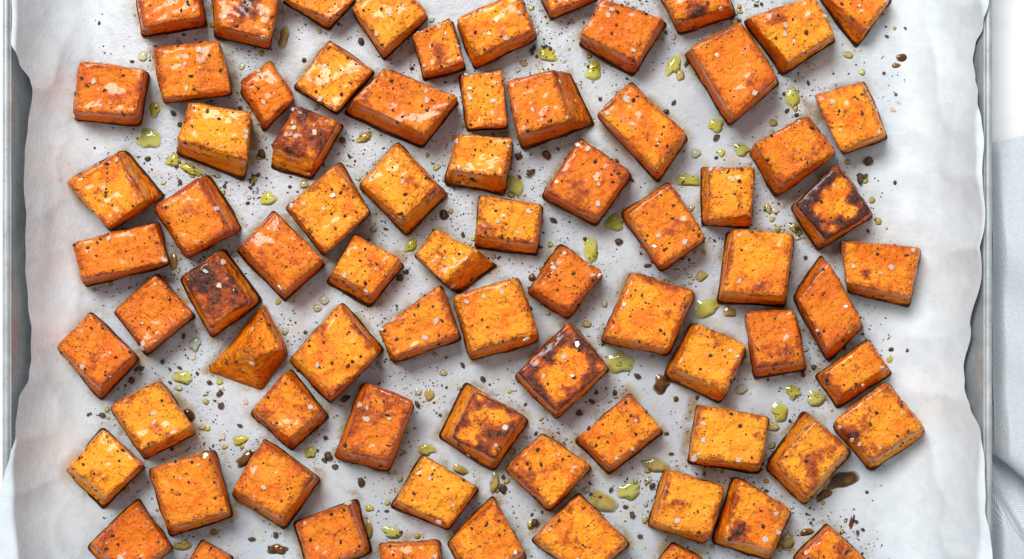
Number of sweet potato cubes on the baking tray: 77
